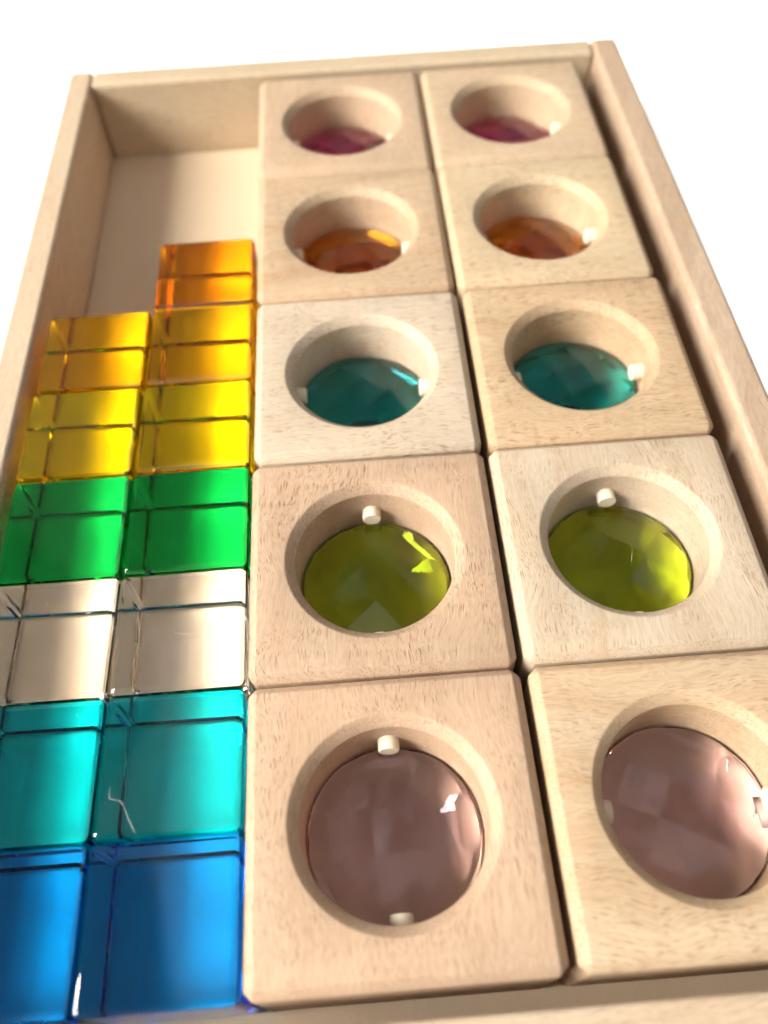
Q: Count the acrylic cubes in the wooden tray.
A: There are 13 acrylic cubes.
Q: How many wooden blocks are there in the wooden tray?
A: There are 10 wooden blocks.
